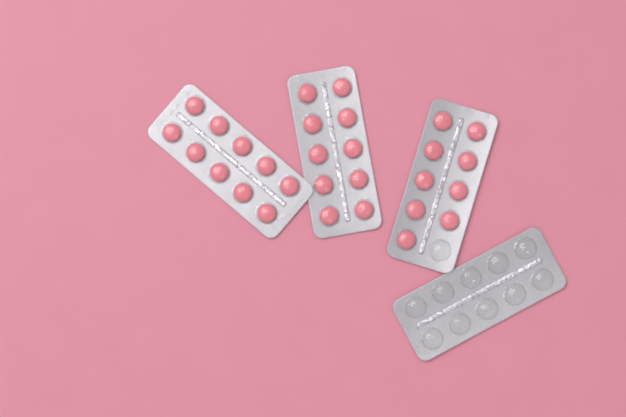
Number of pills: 29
